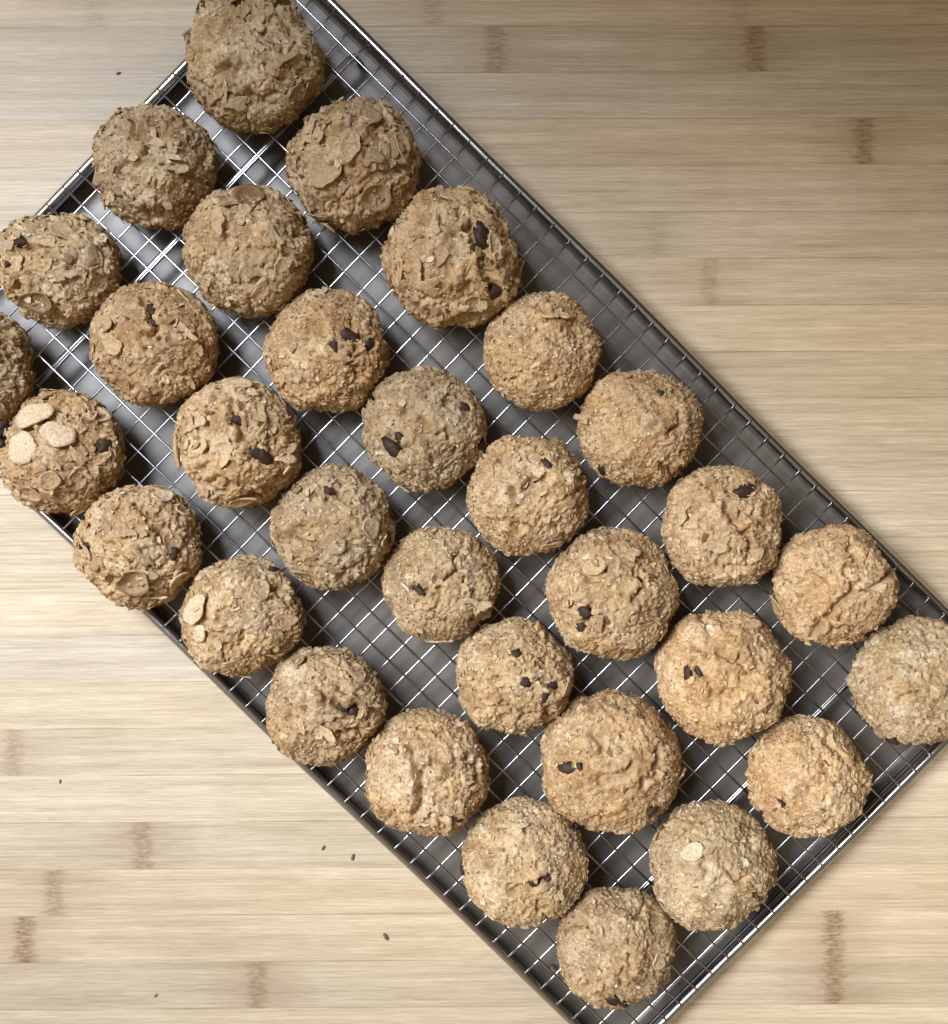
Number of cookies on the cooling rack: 32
